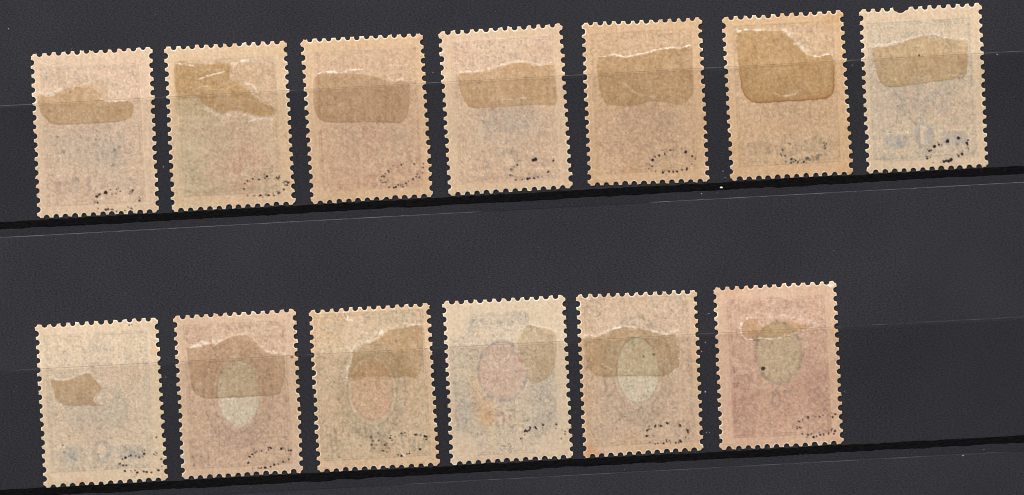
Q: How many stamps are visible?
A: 13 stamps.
